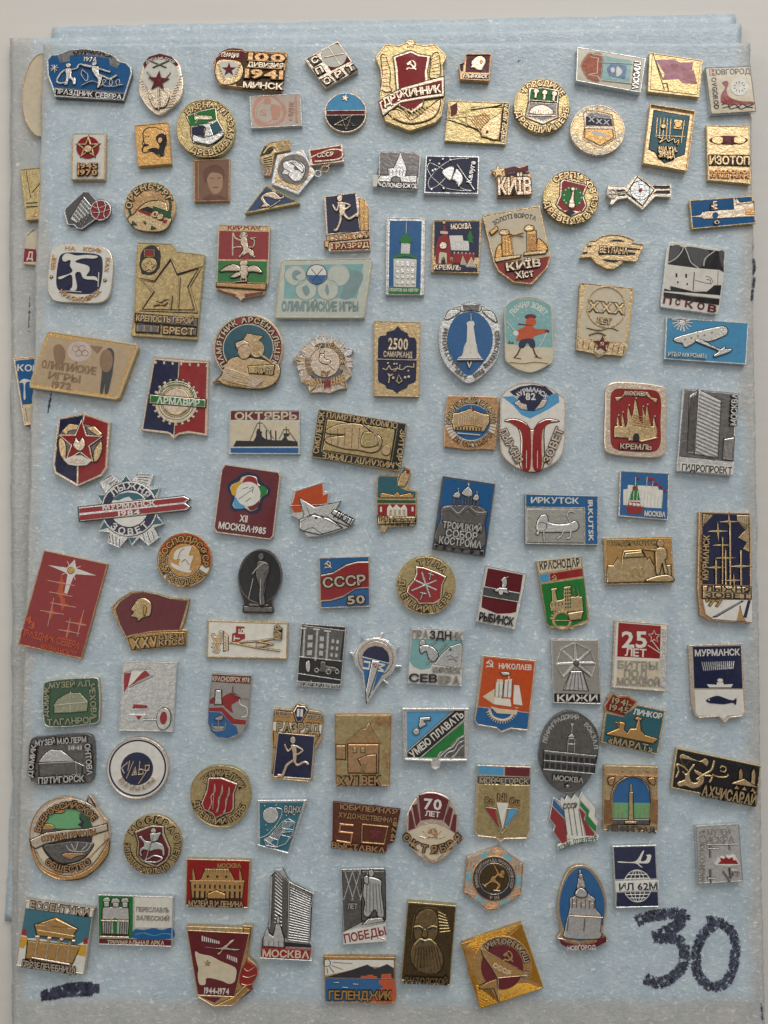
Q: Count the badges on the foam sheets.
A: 119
